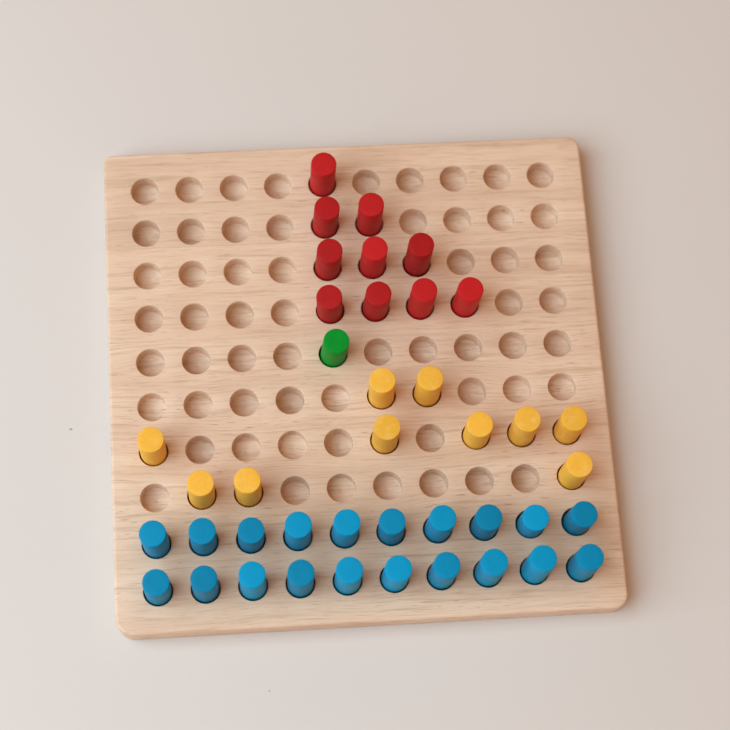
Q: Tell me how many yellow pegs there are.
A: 10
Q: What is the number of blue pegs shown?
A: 20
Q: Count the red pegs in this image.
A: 10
